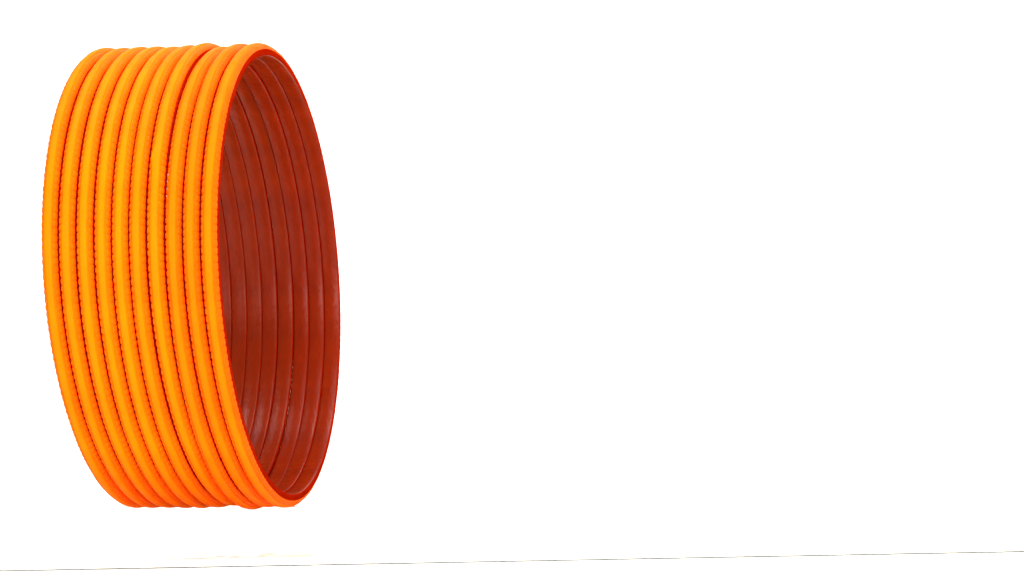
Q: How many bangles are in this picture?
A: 10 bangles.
